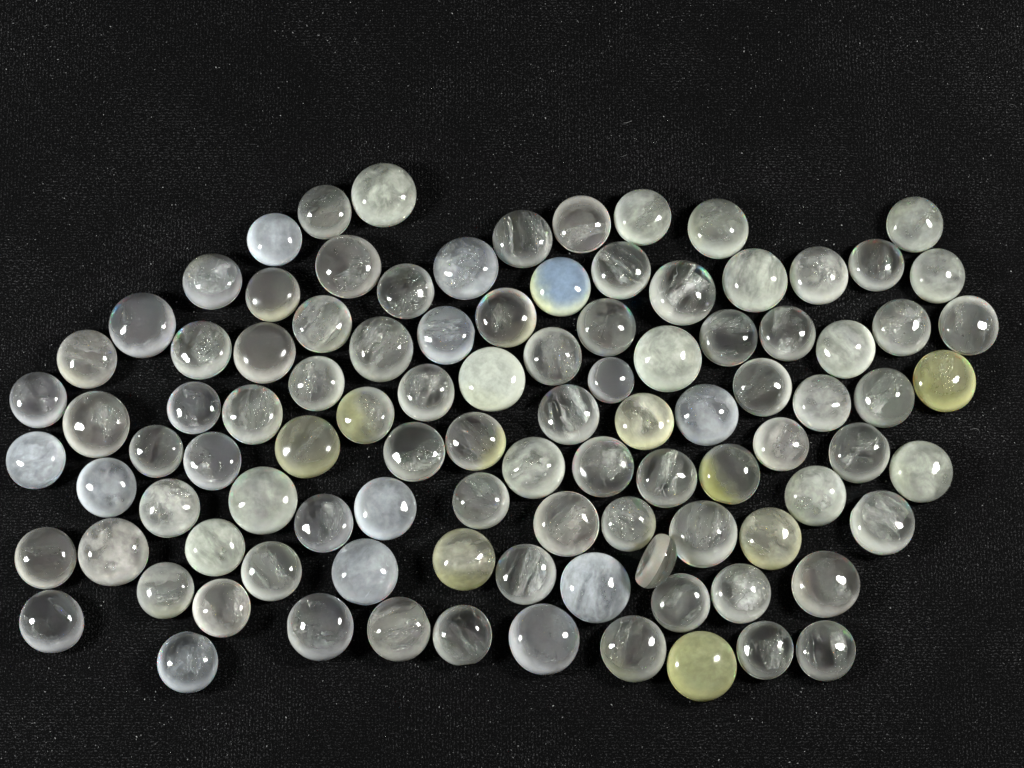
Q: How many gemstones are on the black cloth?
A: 101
